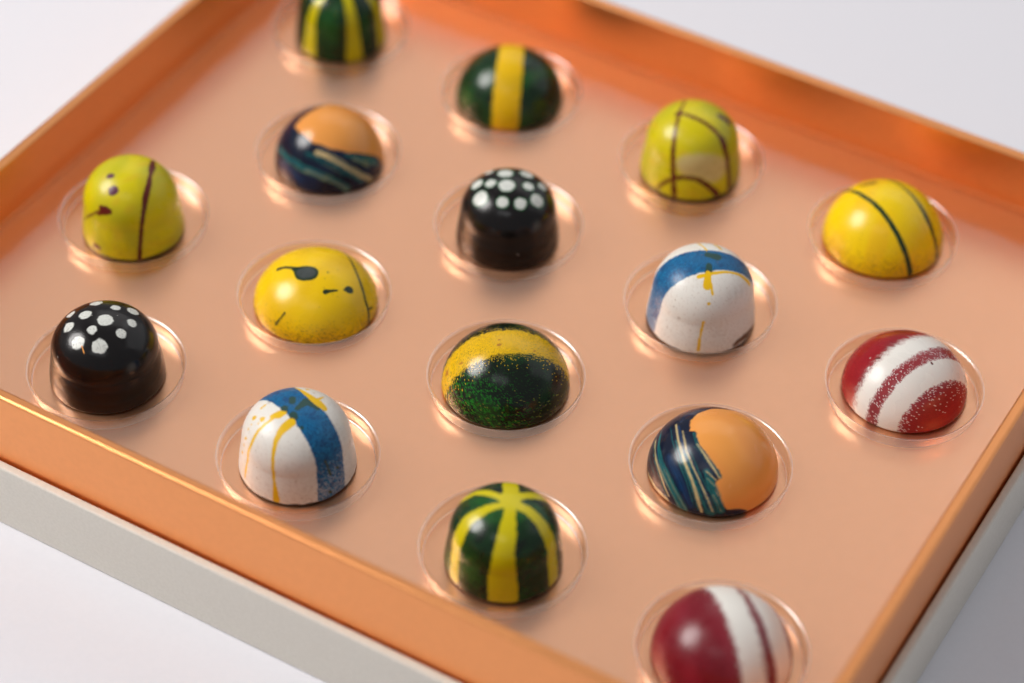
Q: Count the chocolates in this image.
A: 16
